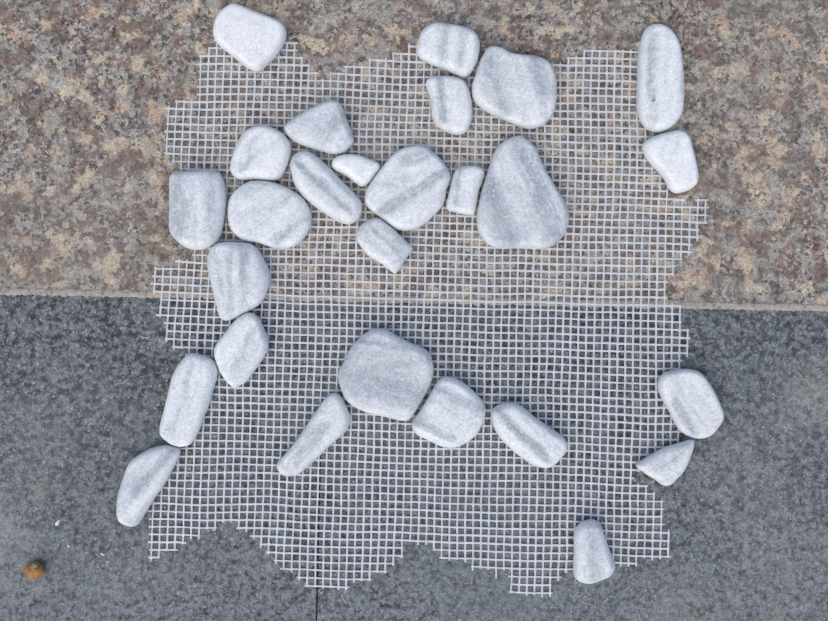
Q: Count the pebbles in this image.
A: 27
